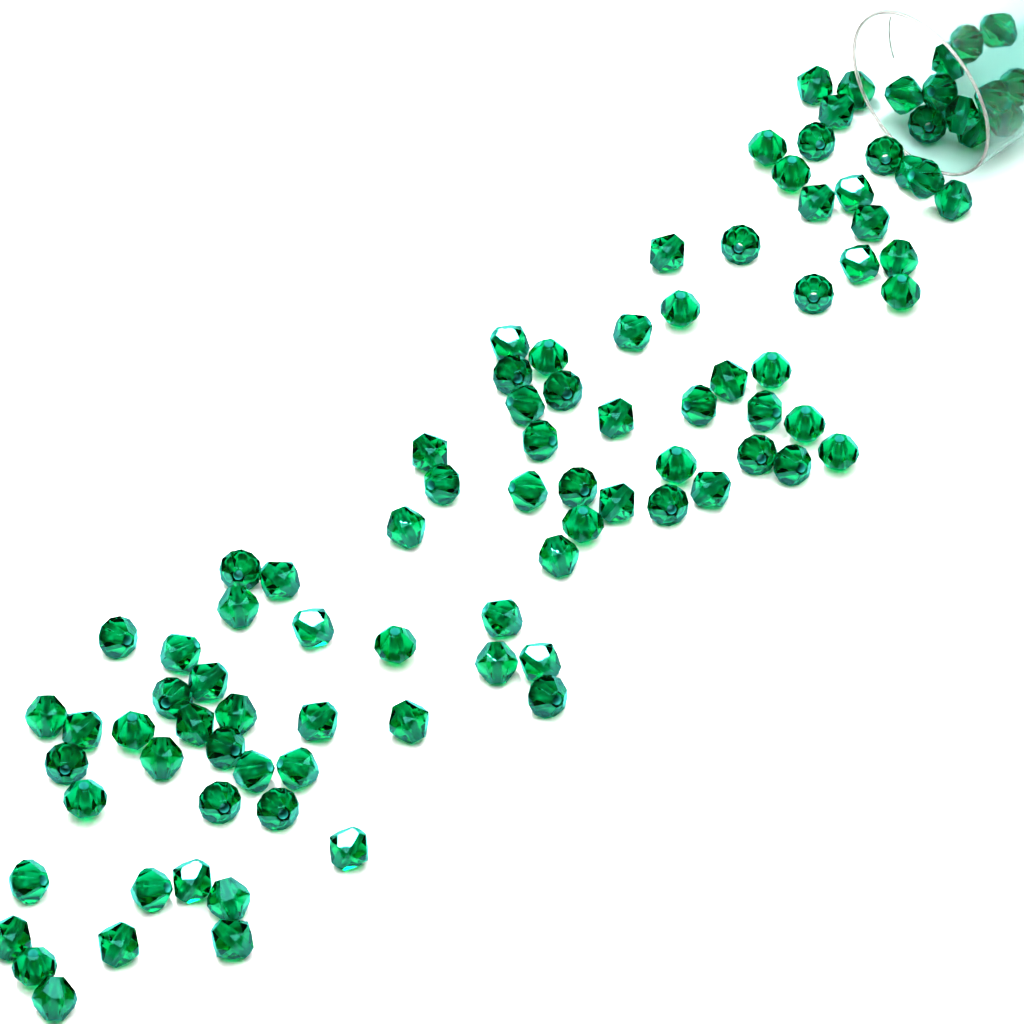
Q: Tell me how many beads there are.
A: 96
